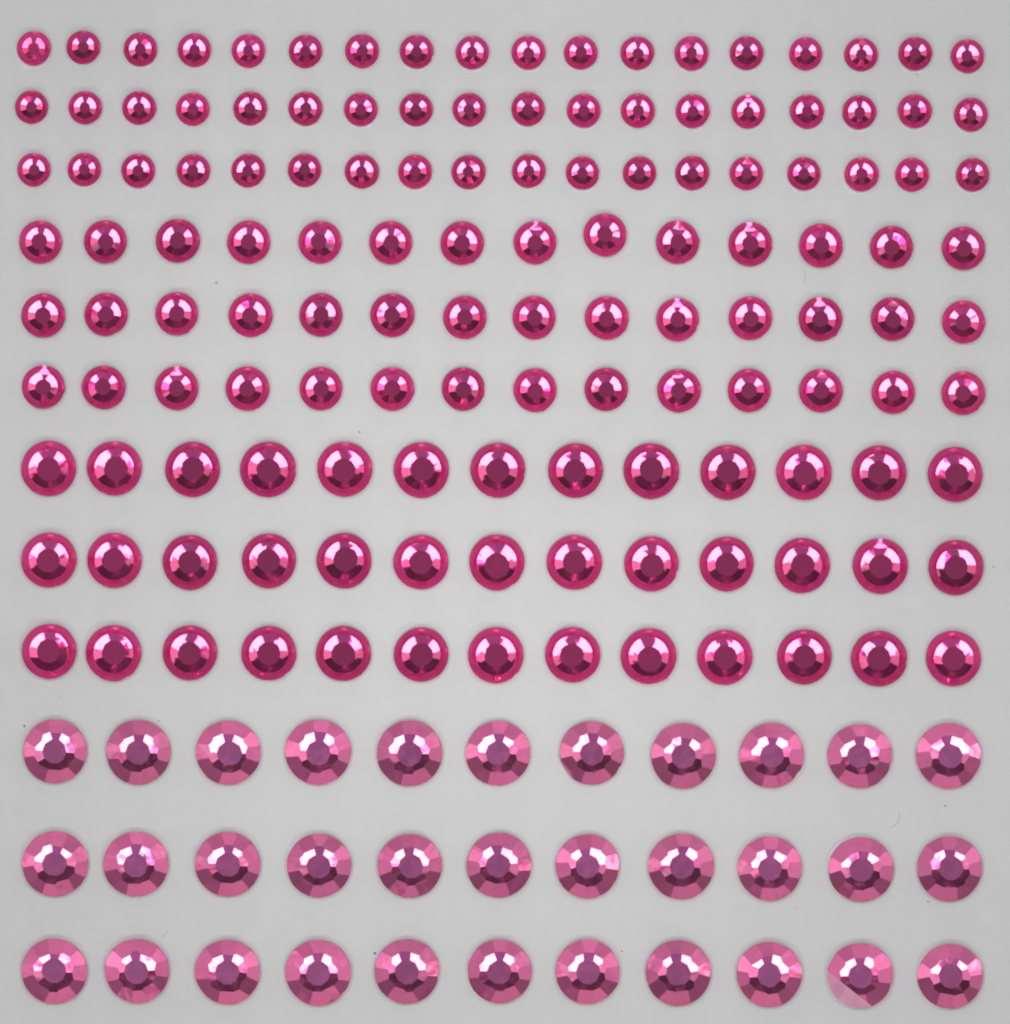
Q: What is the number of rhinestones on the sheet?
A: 168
